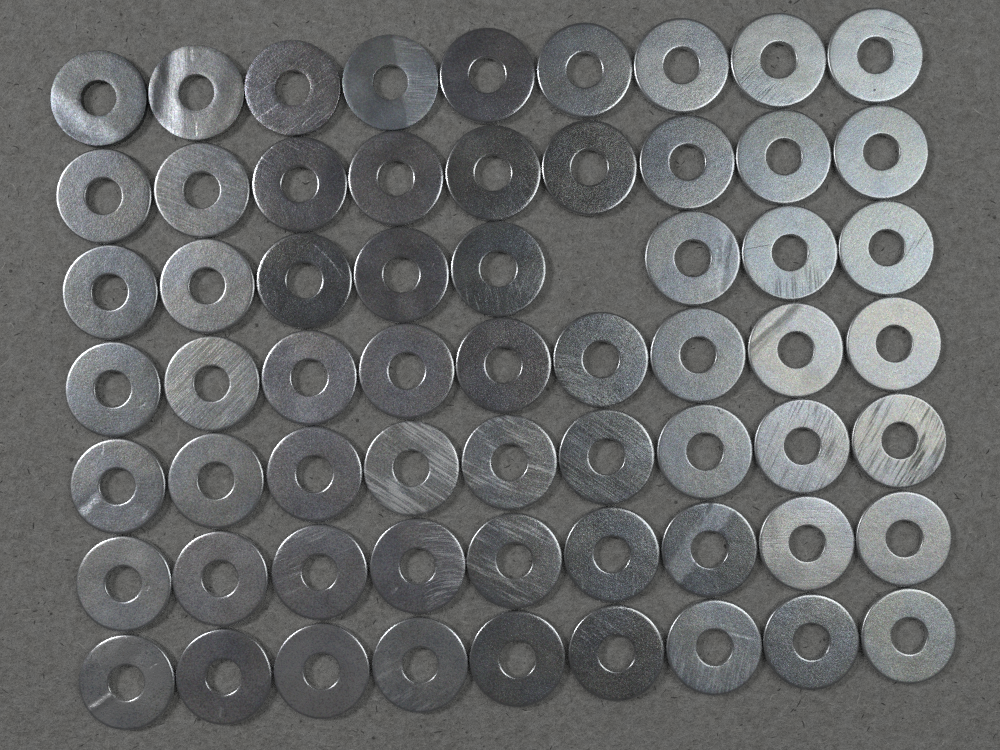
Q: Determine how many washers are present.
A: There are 62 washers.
